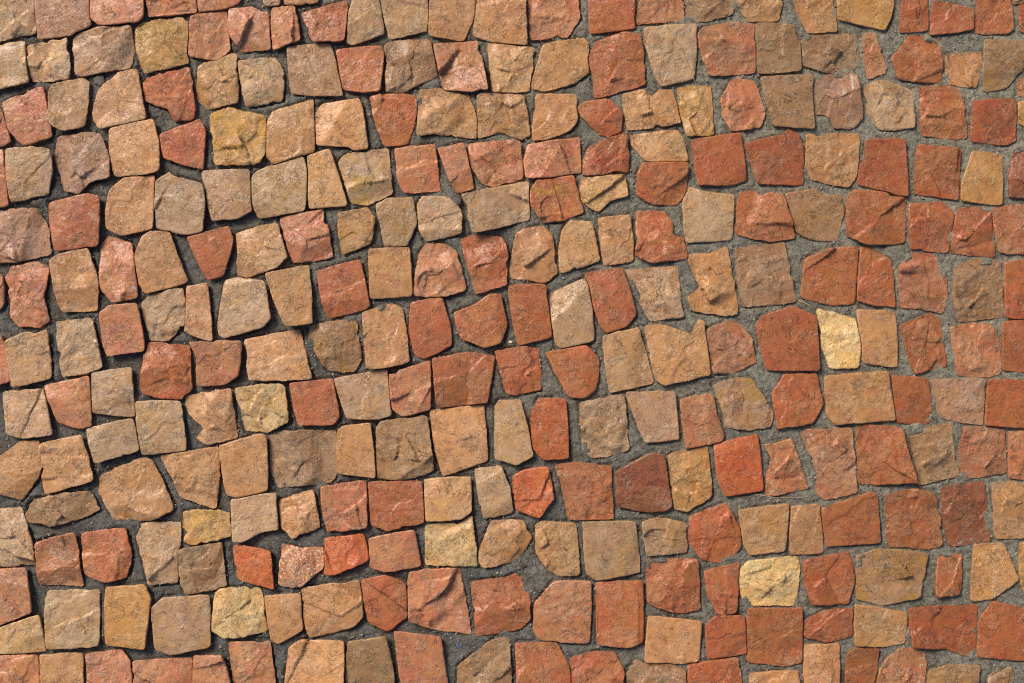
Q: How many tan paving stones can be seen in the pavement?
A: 150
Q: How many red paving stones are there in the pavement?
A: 133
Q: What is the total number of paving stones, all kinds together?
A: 283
